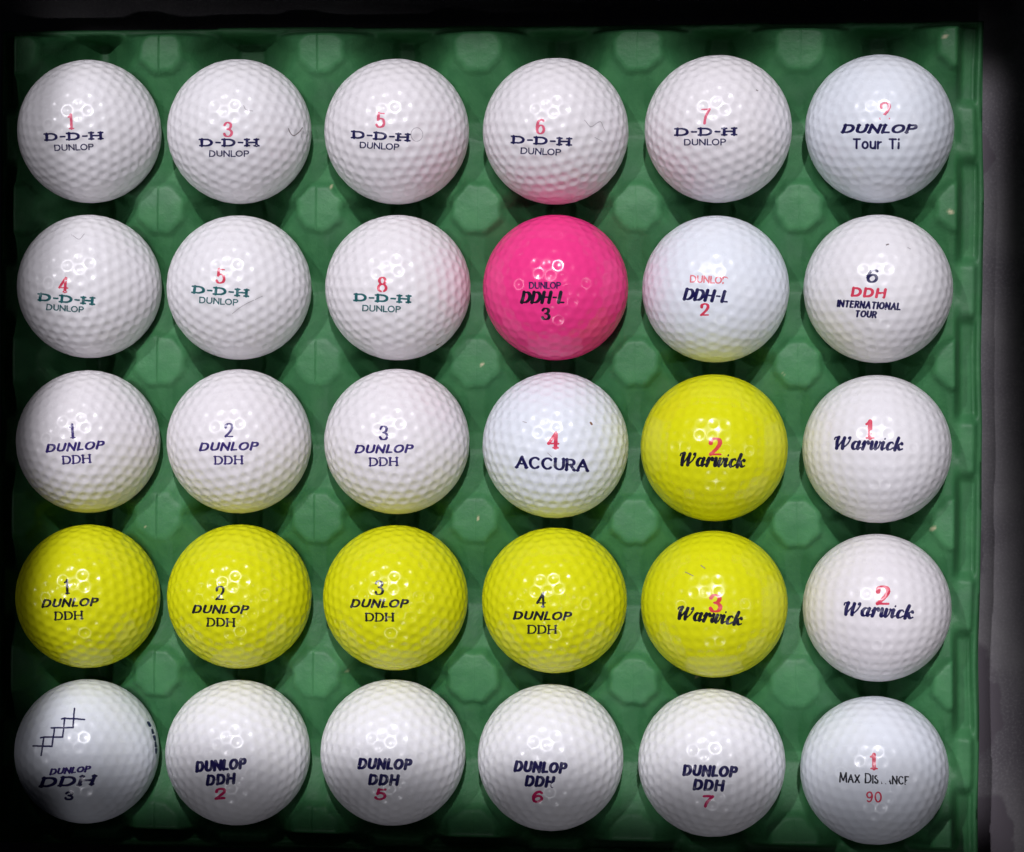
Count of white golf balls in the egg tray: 23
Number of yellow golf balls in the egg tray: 6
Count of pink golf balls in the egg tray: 1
